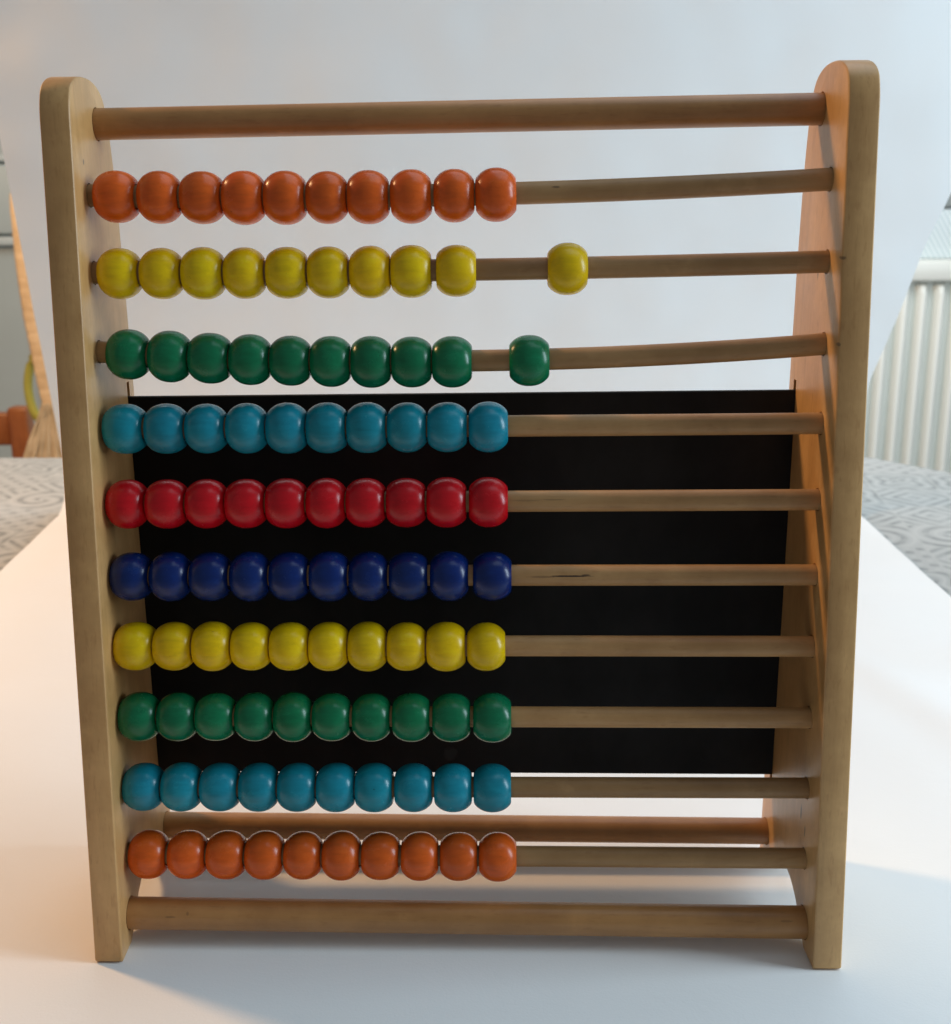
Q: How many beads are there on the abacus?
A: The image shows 100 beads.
